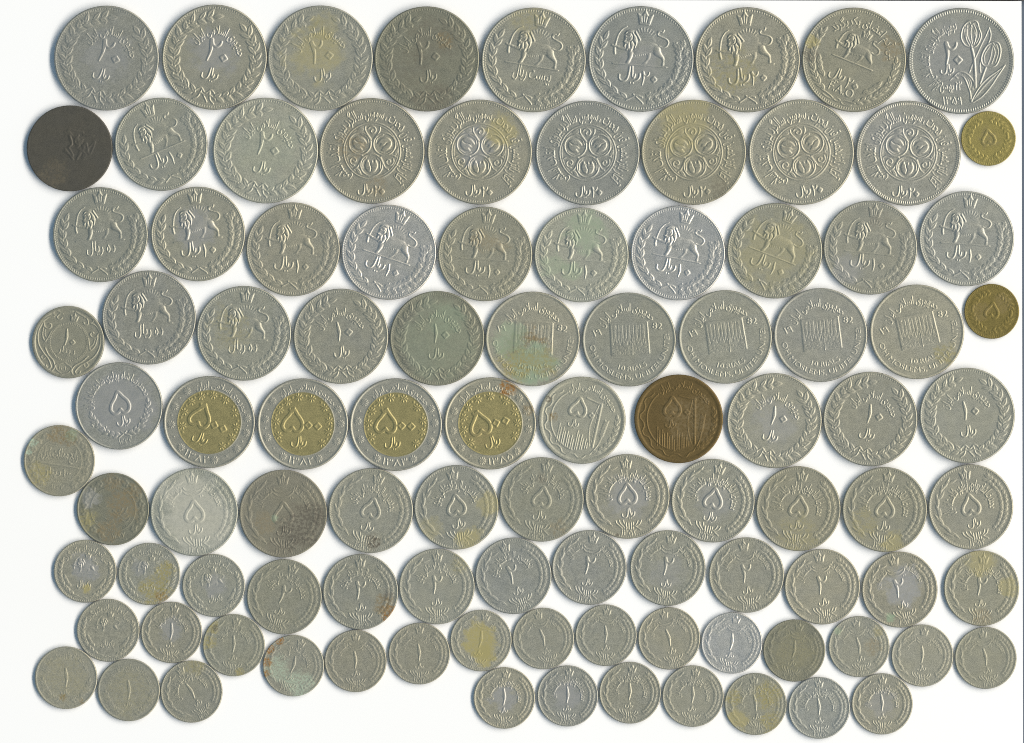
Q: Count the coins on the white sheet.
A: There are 100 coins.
